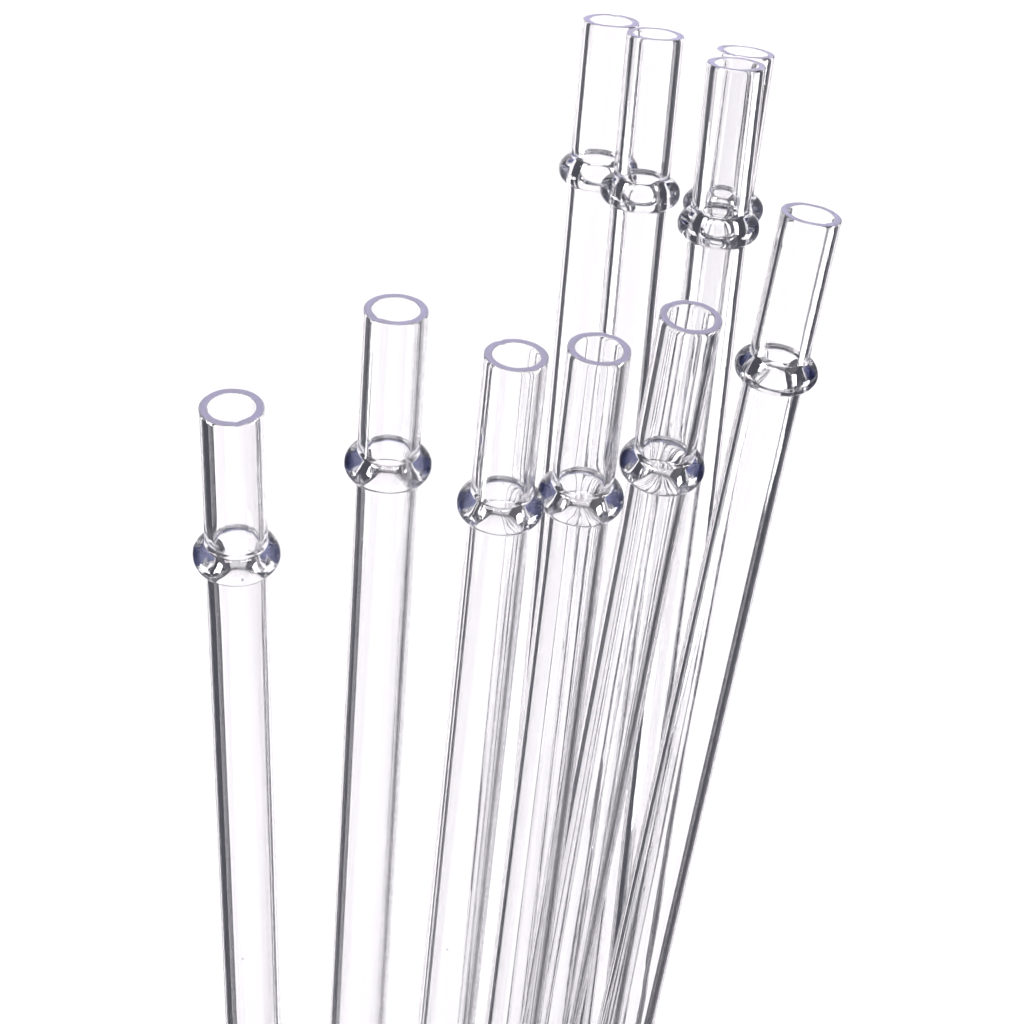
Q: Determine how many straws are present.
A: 10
